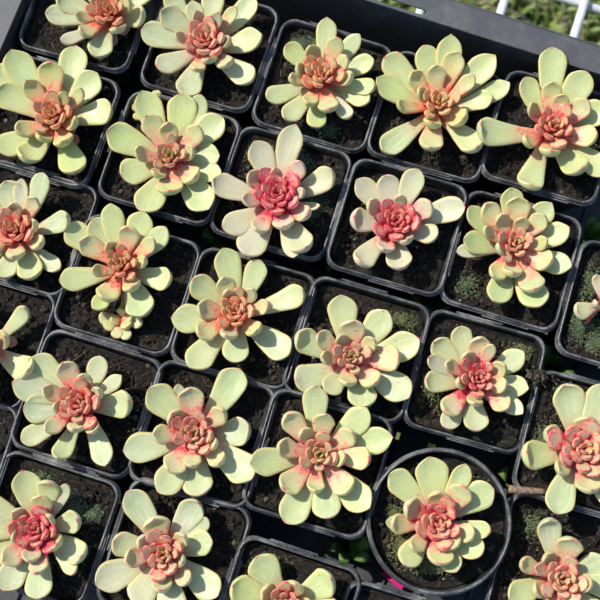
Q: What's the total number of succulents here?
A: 26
